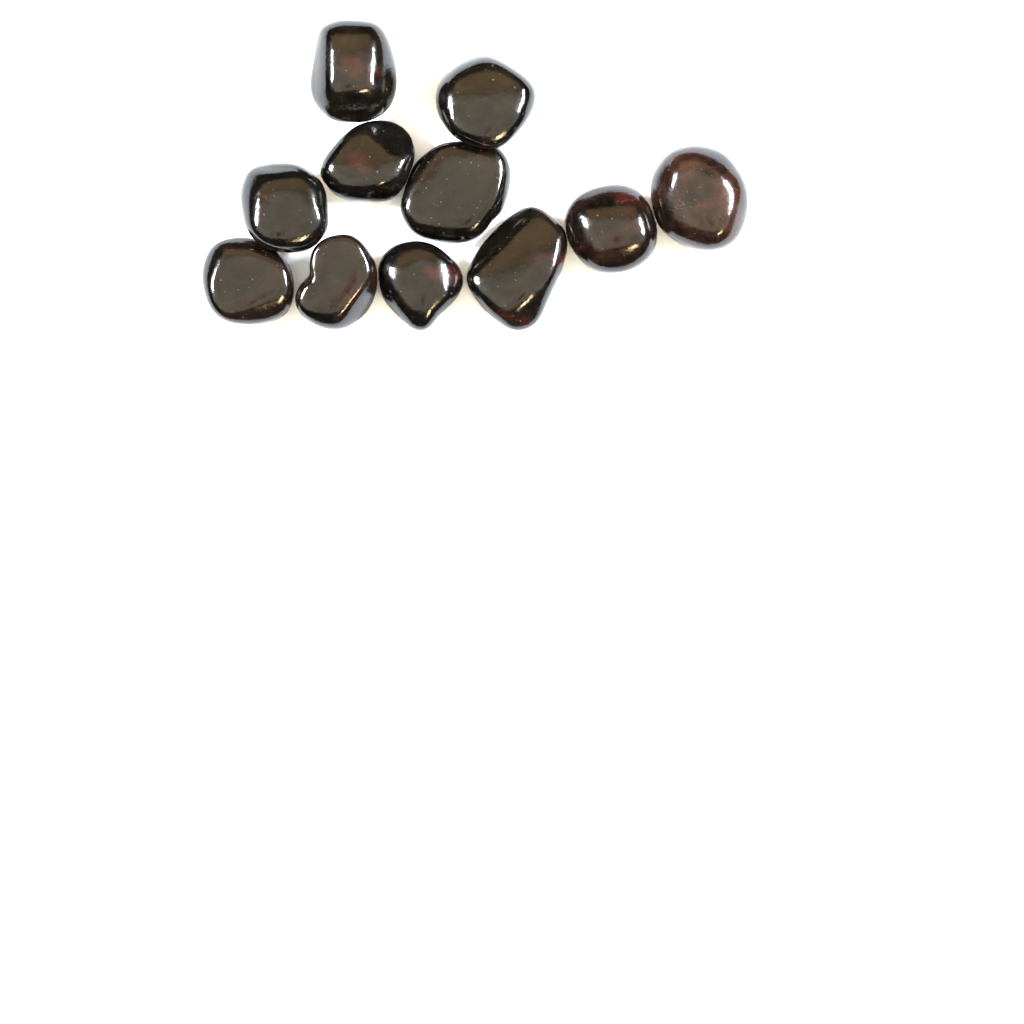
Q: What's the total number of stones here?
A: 11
